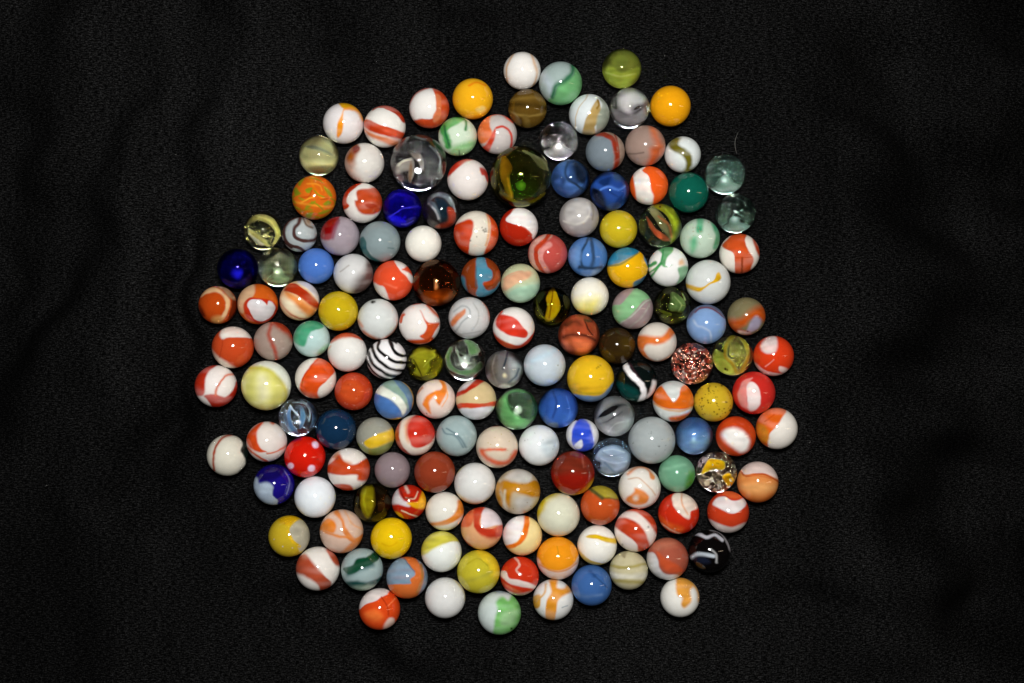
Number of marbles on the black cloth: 159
